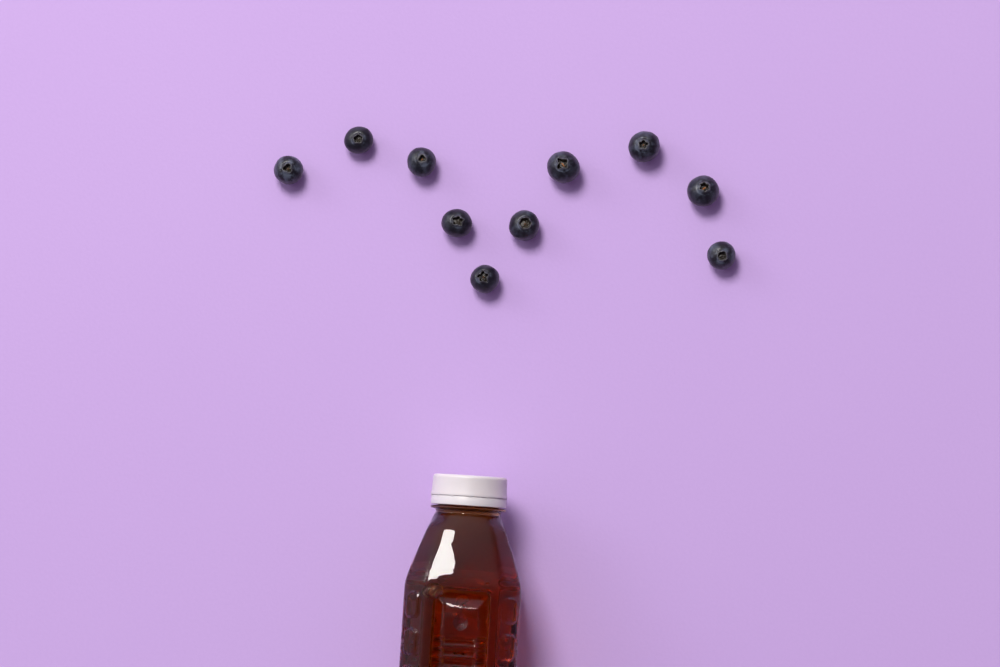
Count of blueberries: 10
